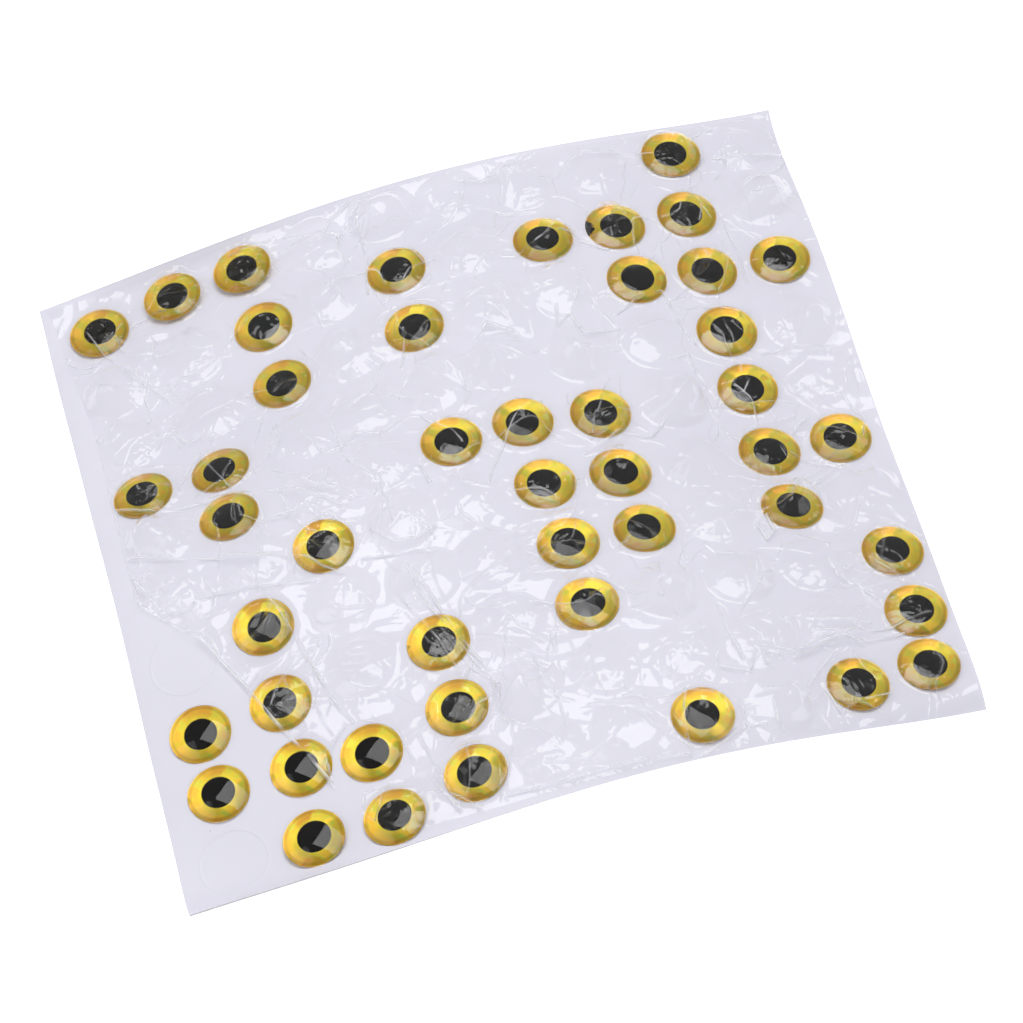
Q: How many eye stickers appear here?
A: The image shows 47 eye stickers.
